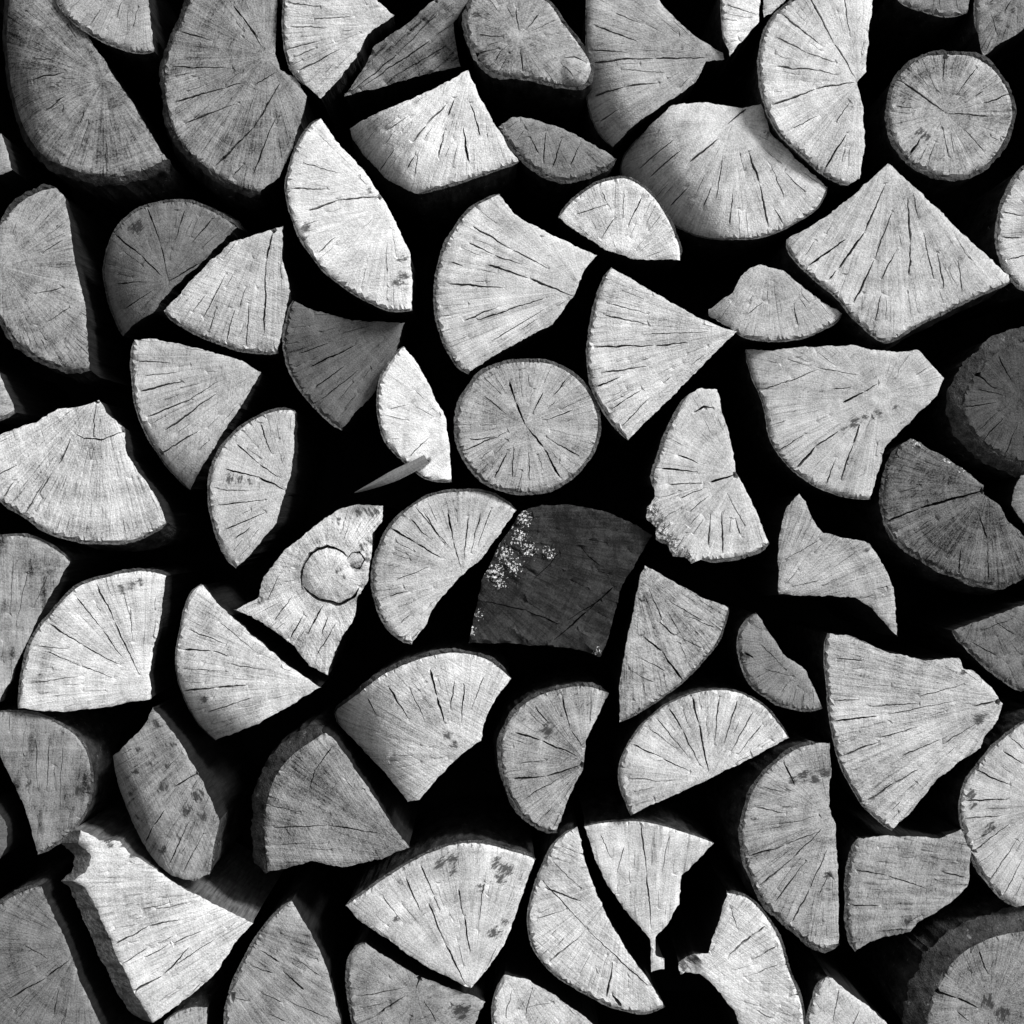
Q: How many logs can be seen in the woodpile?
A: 72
